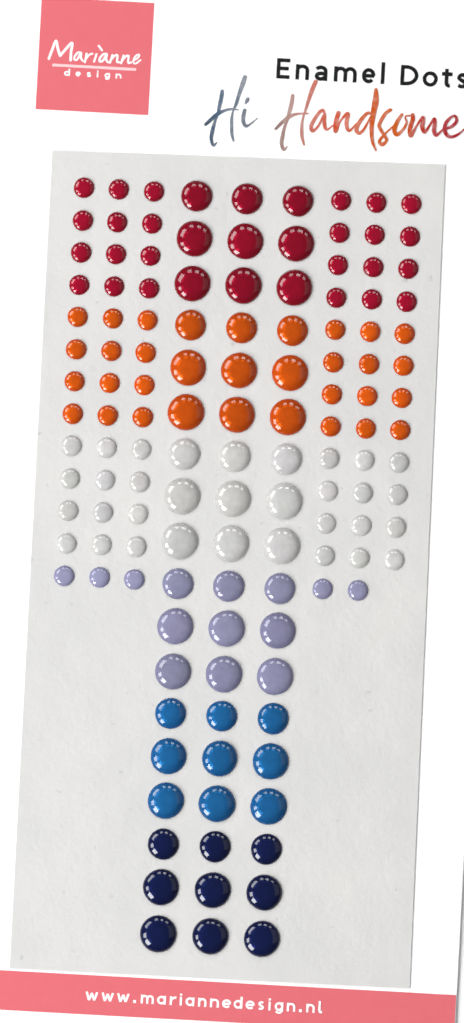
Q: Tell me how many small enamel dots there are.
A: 77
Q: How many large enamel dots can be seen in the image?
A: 54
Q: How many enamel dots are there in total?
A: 131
